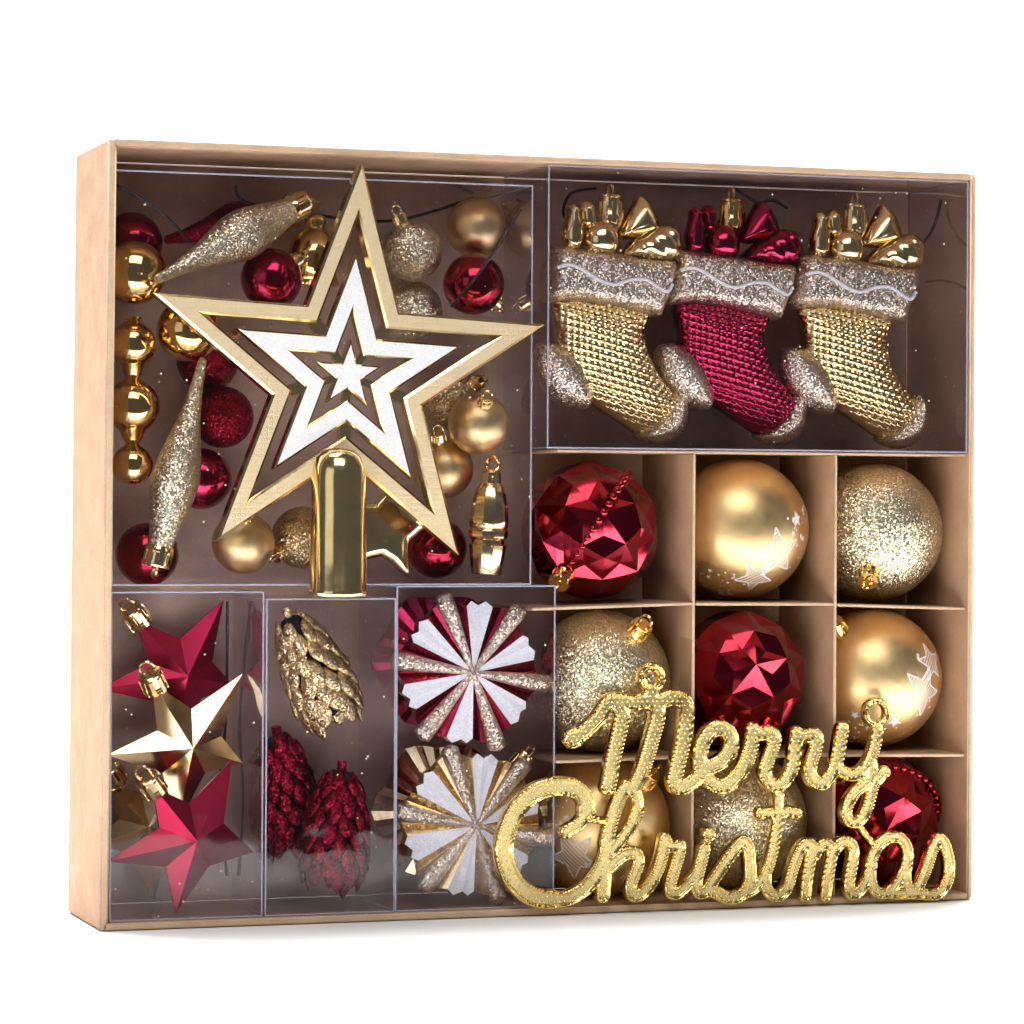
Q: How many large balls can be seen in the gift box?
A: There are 9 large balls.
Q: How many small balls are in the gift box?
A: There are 18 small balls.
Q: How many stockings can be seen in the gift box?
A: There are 3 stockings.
